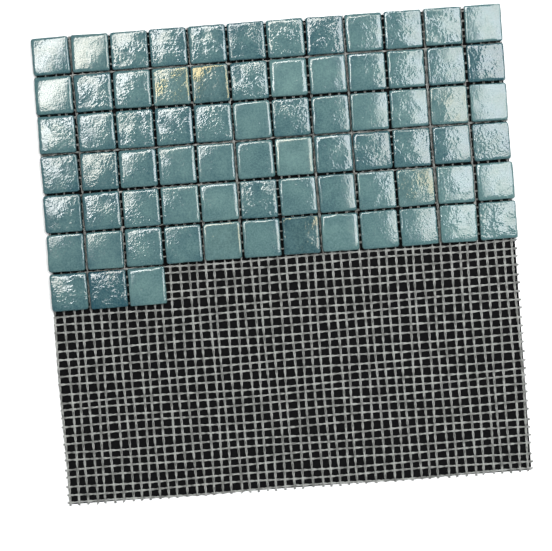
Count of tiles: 75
